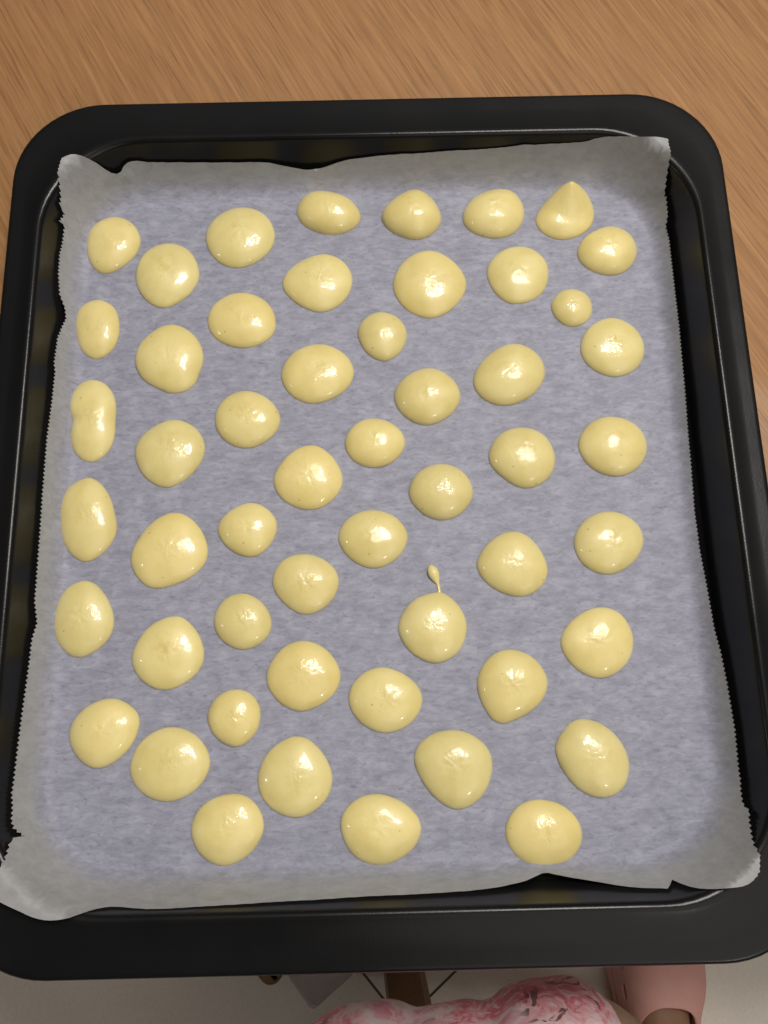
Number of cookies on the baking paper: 52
